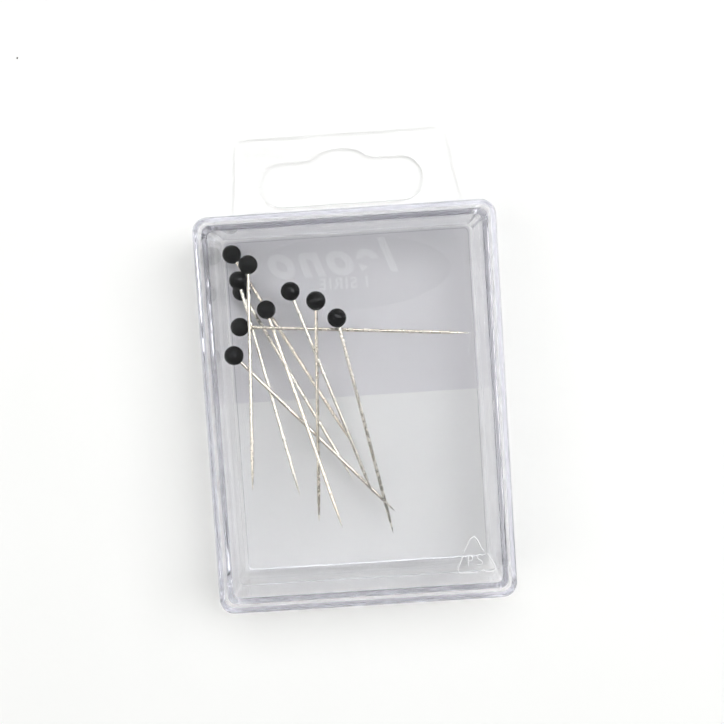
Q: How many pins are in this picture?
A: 10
